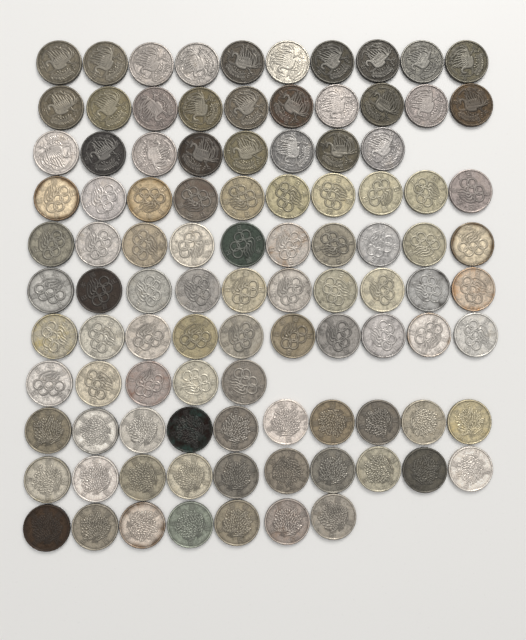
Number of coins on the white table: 100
